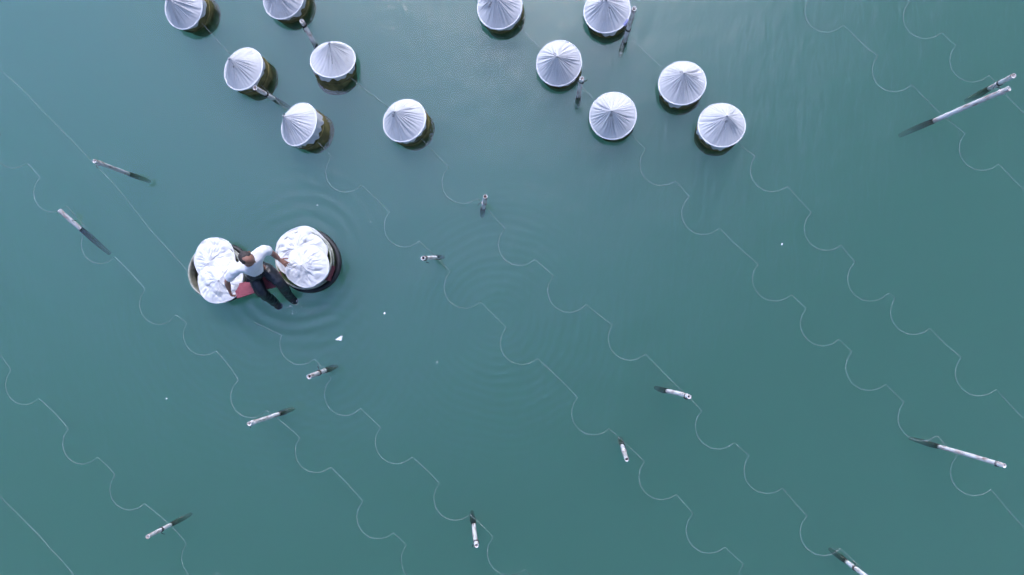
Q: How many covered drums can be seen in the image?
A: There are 12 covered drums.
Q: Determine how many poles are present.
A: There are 18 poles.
